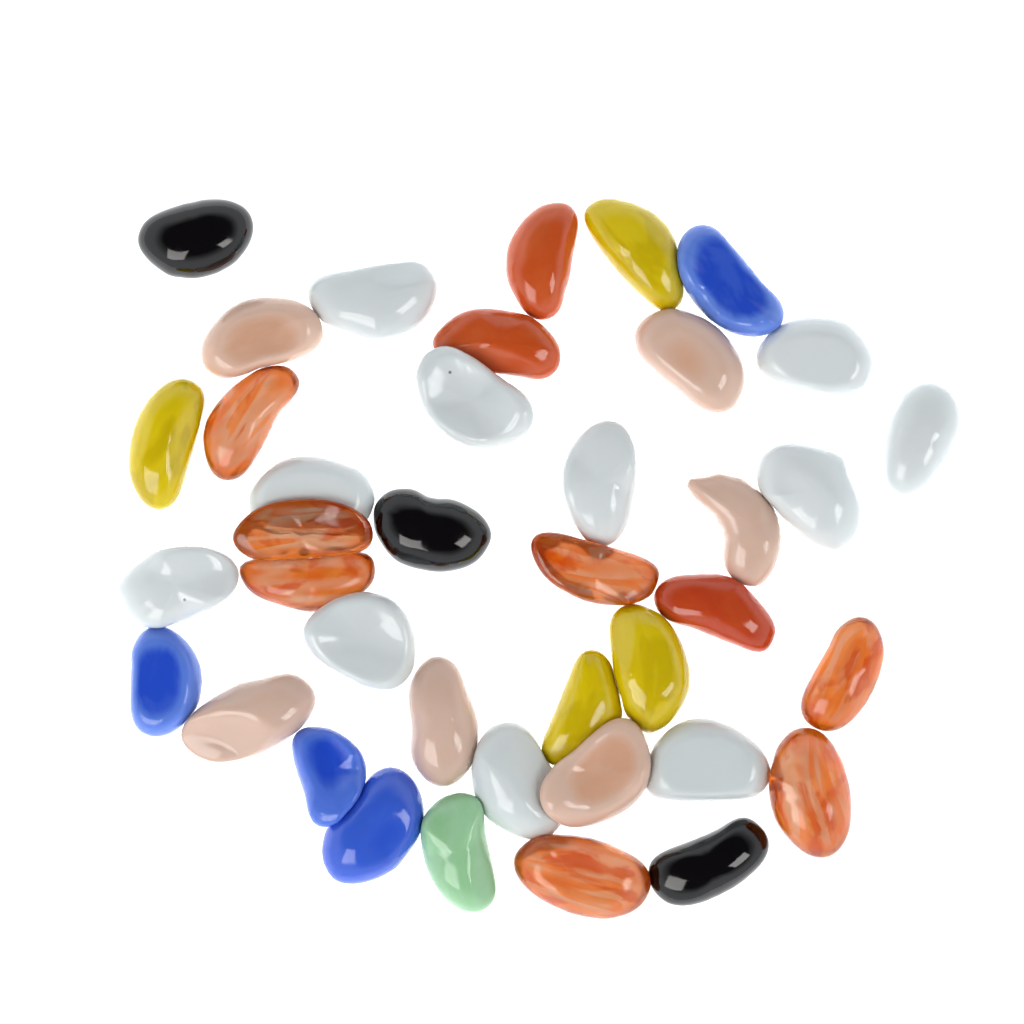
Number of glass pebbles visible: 39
